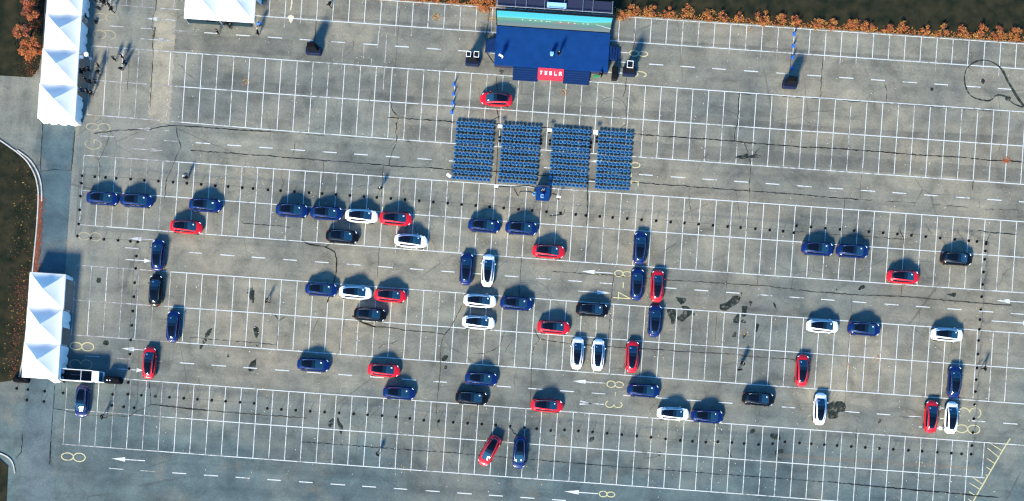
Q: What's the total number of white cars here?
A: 13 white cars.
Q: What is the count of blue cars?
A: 26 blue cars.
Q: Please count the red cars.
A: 15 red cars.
